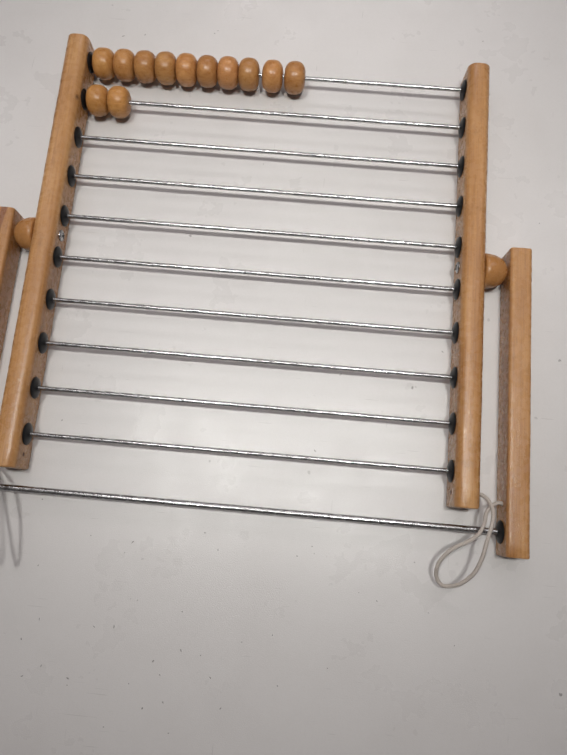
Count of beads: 12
